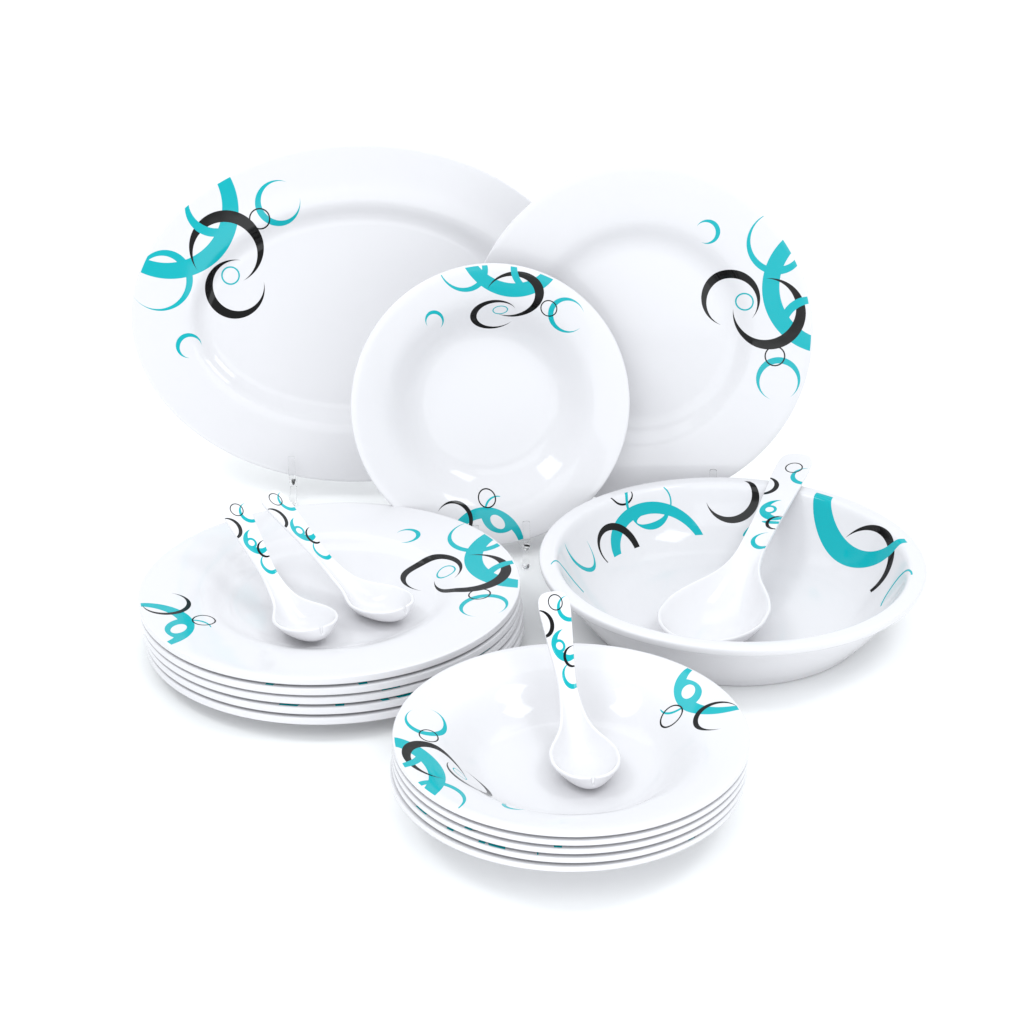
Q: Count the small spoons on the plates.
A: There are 3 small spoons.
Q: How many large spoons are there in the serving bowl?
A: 1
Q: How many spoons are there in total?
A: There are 4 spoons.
